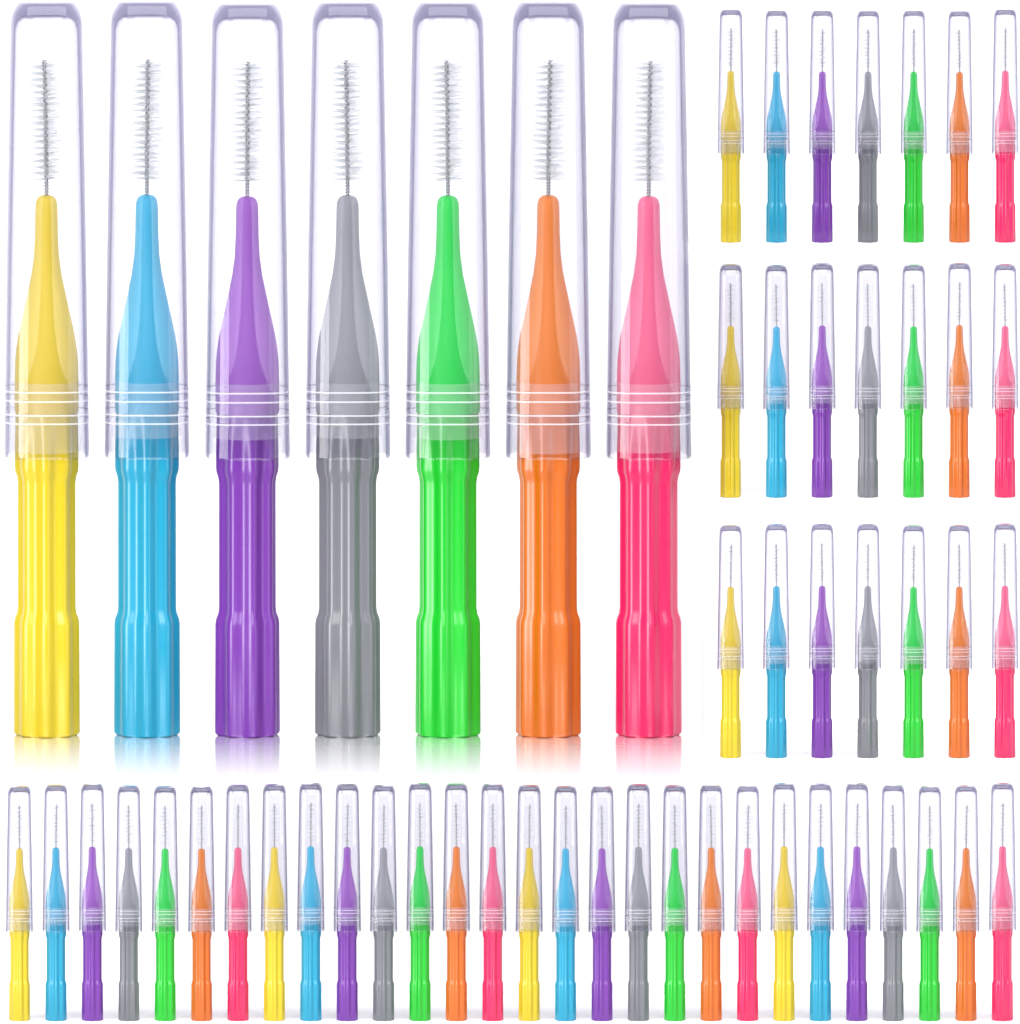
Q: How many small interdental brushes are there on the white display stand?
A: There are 49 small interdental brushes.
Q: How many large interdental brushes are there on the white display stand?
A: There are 7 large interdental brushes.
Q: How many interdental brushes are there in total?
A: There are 56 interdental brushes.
